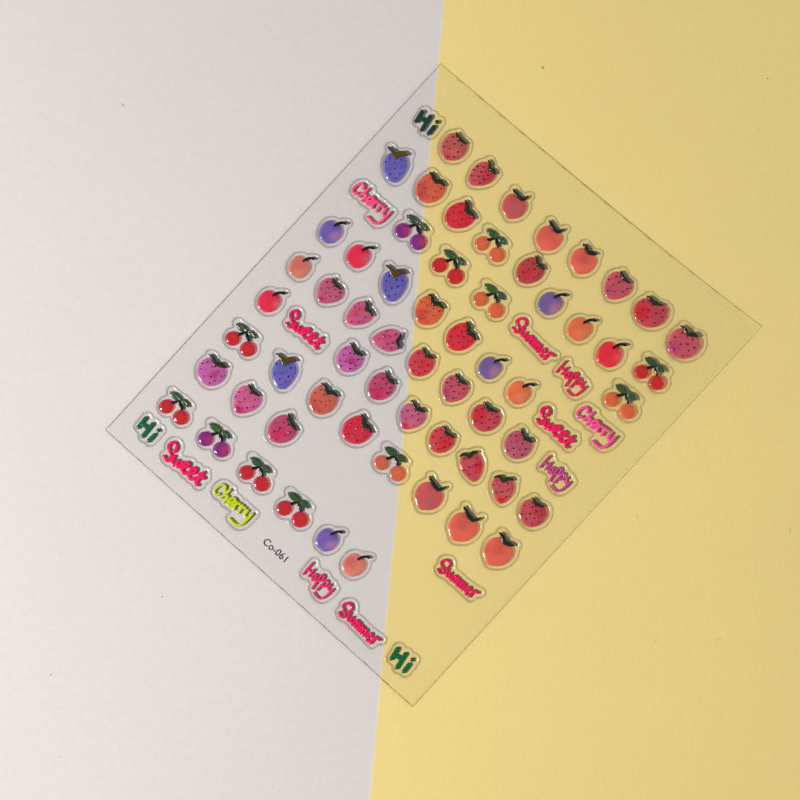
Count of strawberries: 32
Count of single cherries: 11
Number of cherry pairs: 12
